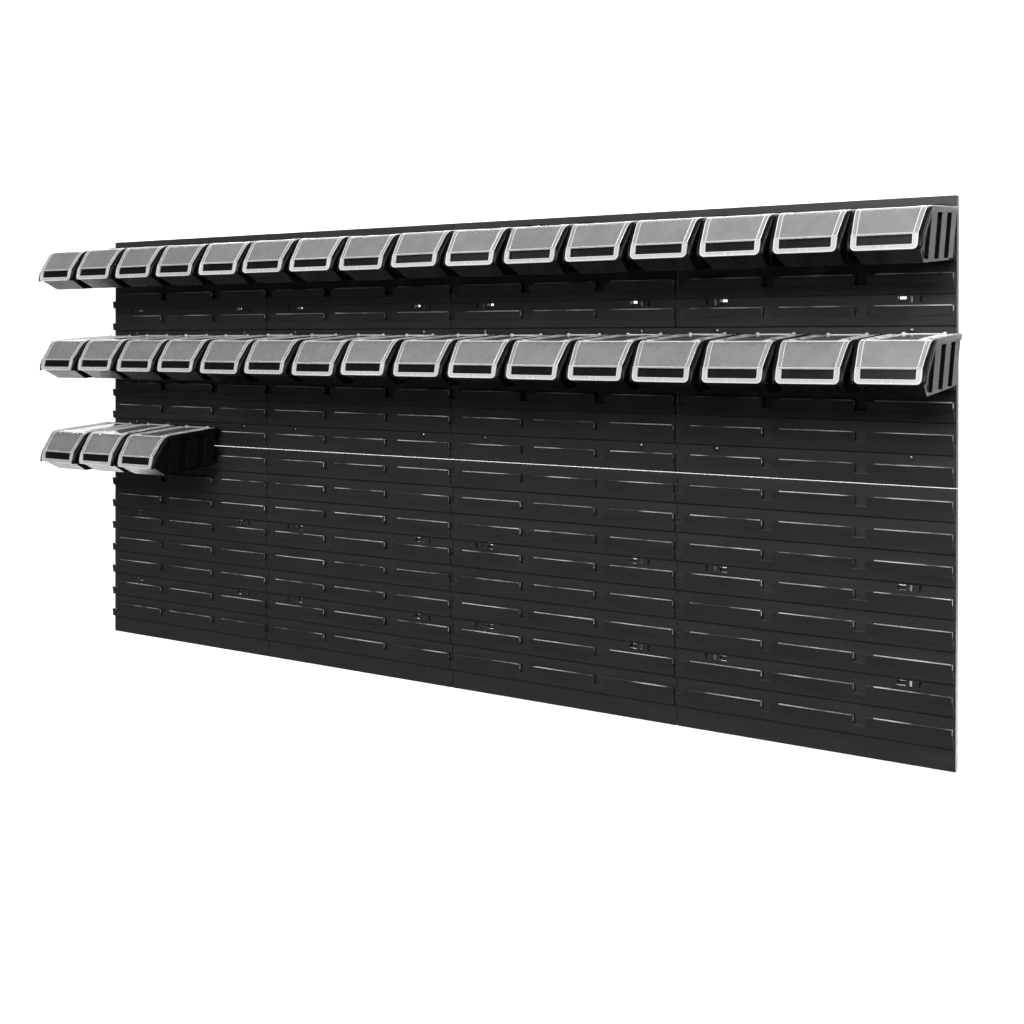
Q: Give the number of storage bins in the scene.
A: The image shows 35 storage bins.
